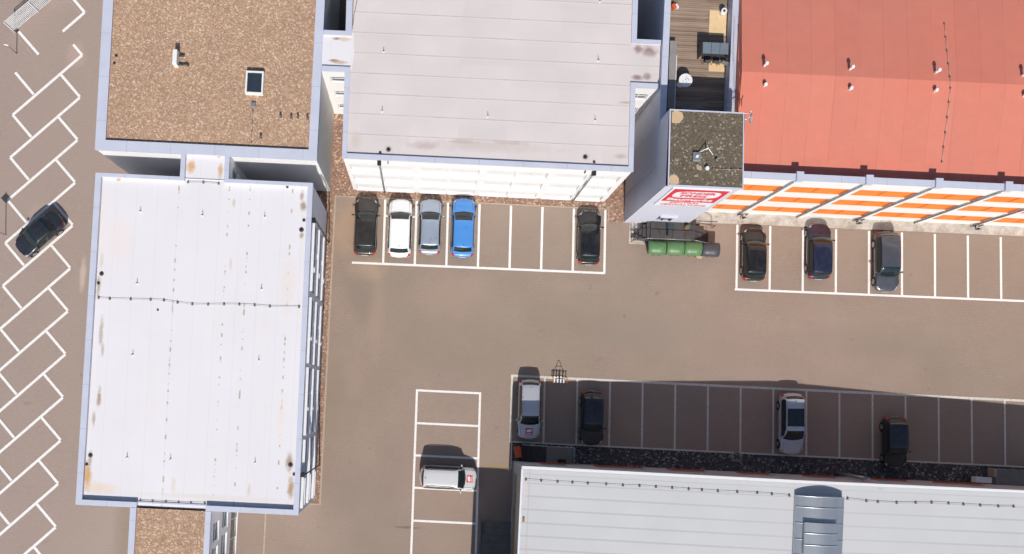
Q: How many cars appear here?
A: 14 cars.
